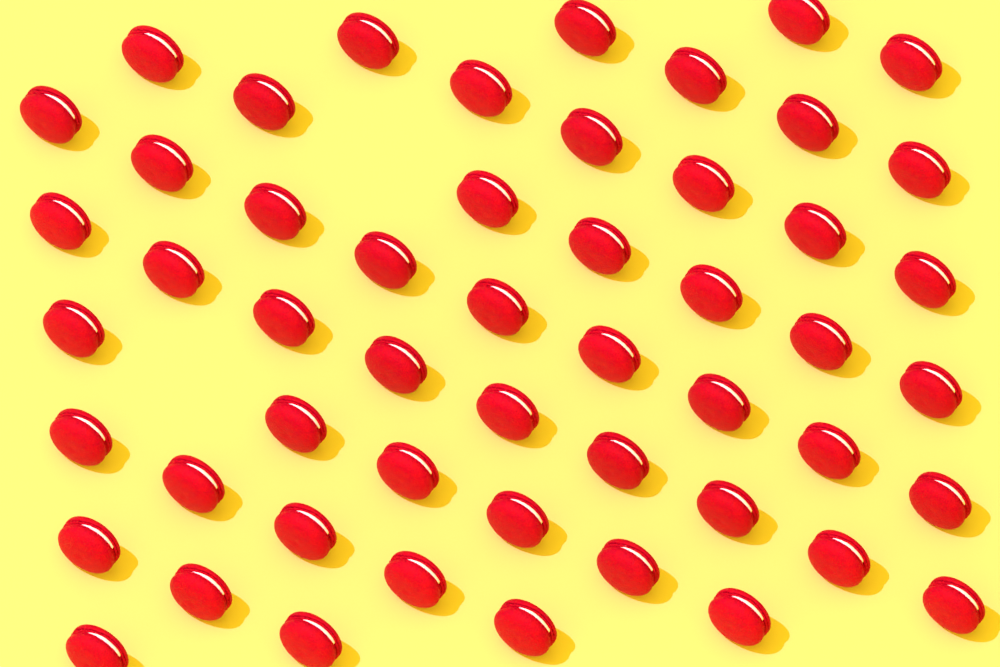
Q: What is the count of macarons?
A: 52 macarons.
